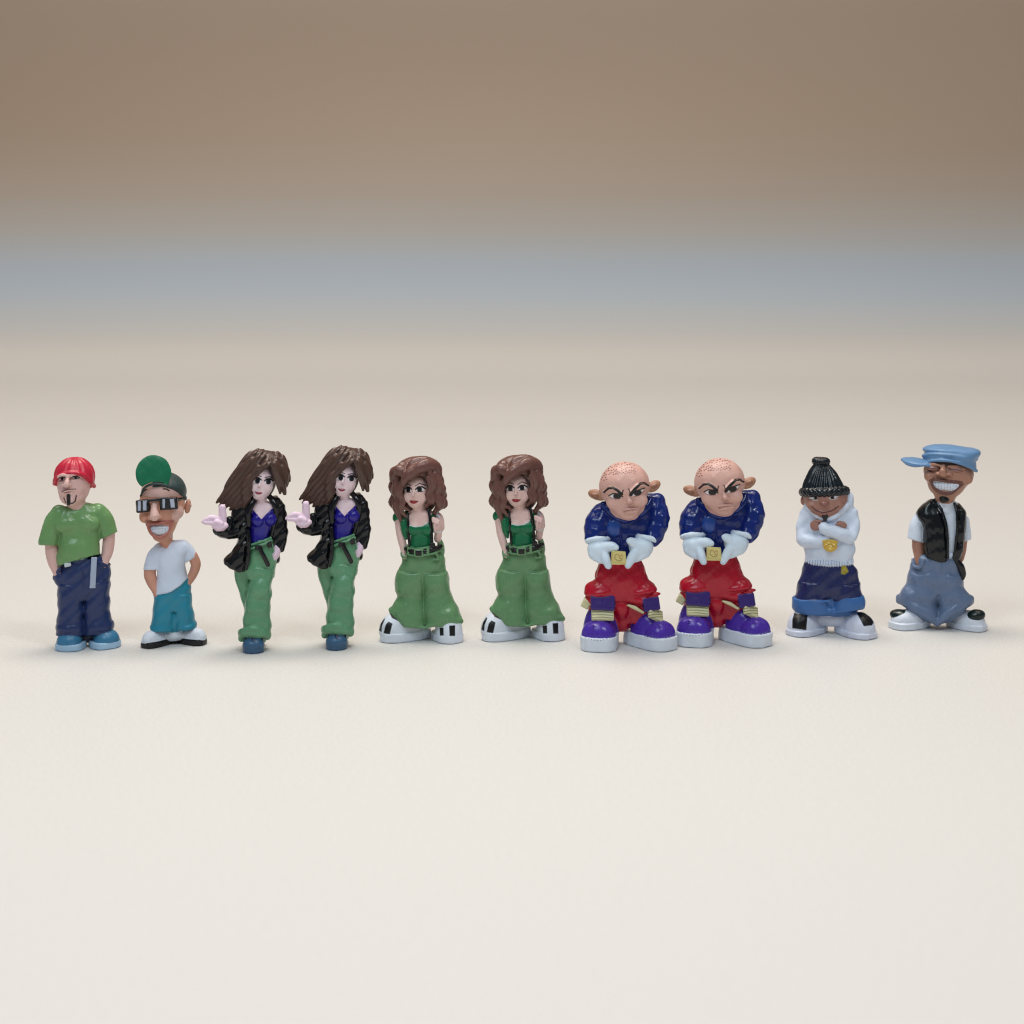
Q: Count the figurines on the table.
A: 10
